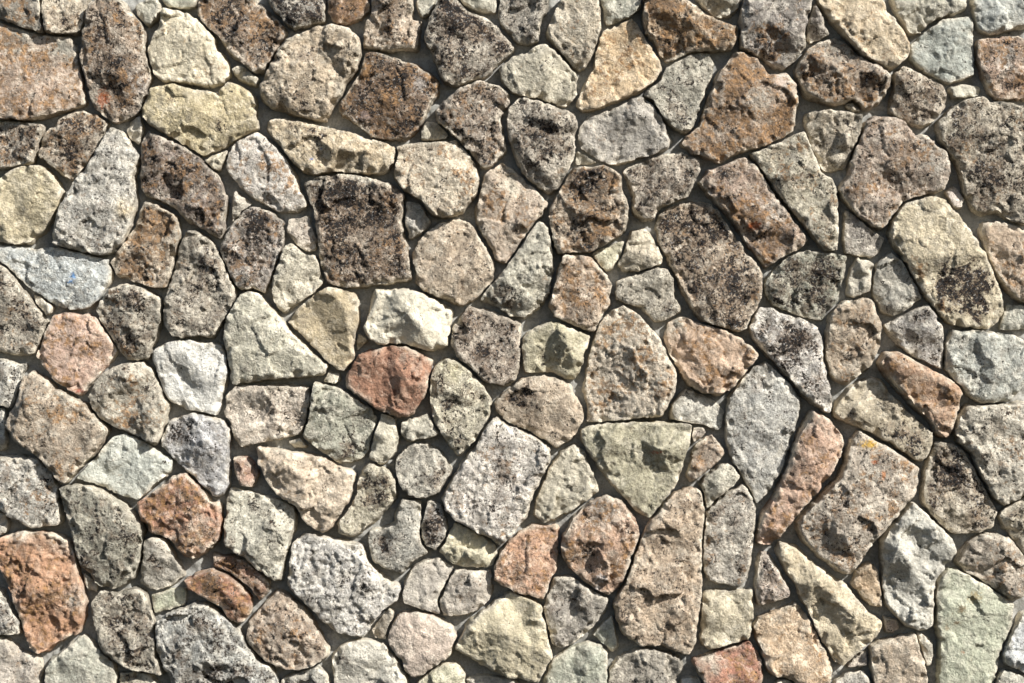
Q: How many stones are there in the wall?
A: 193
